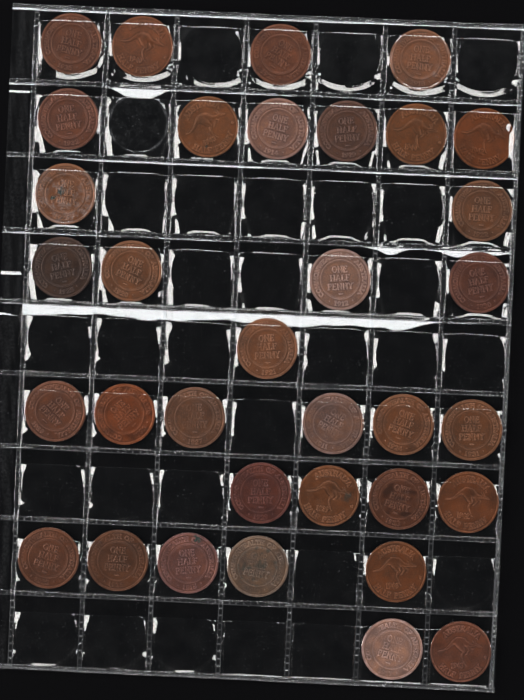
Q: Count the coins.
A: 34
